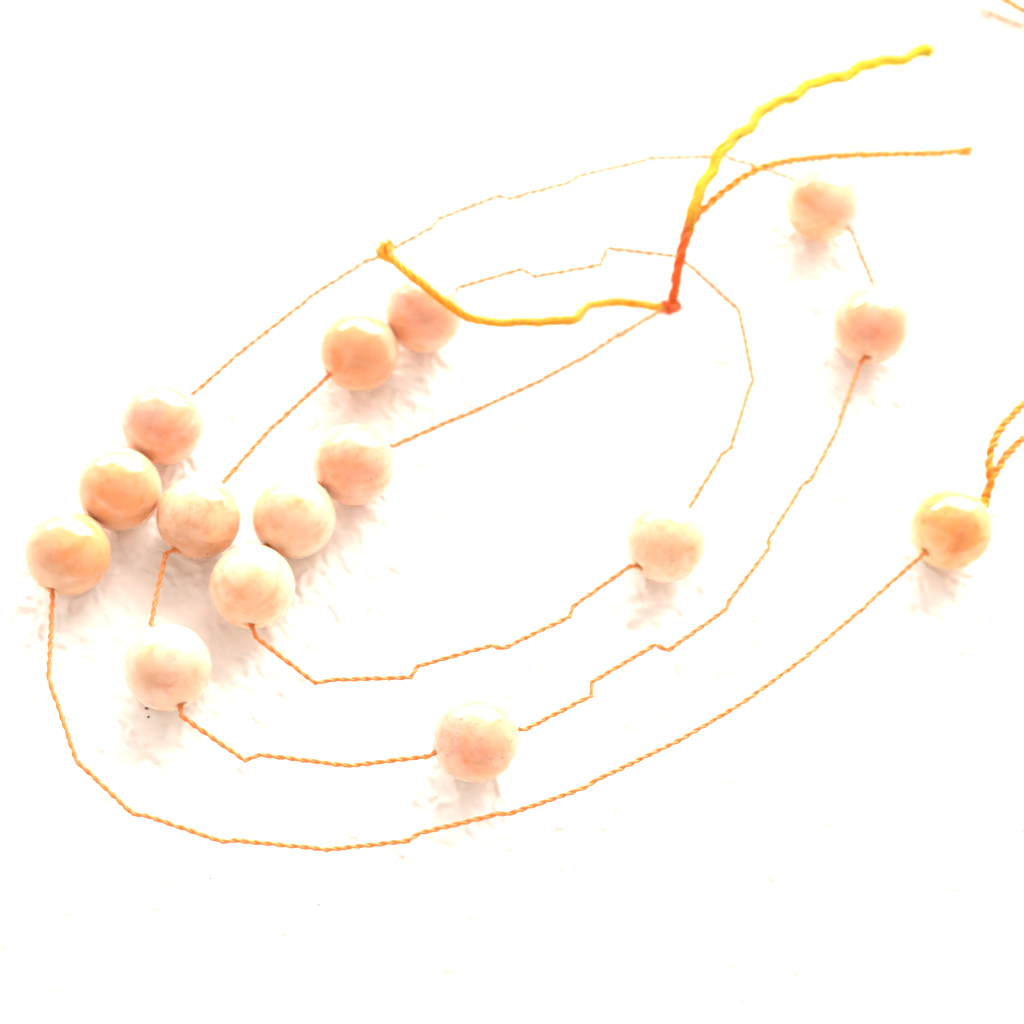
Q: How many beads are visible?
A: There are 15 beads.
